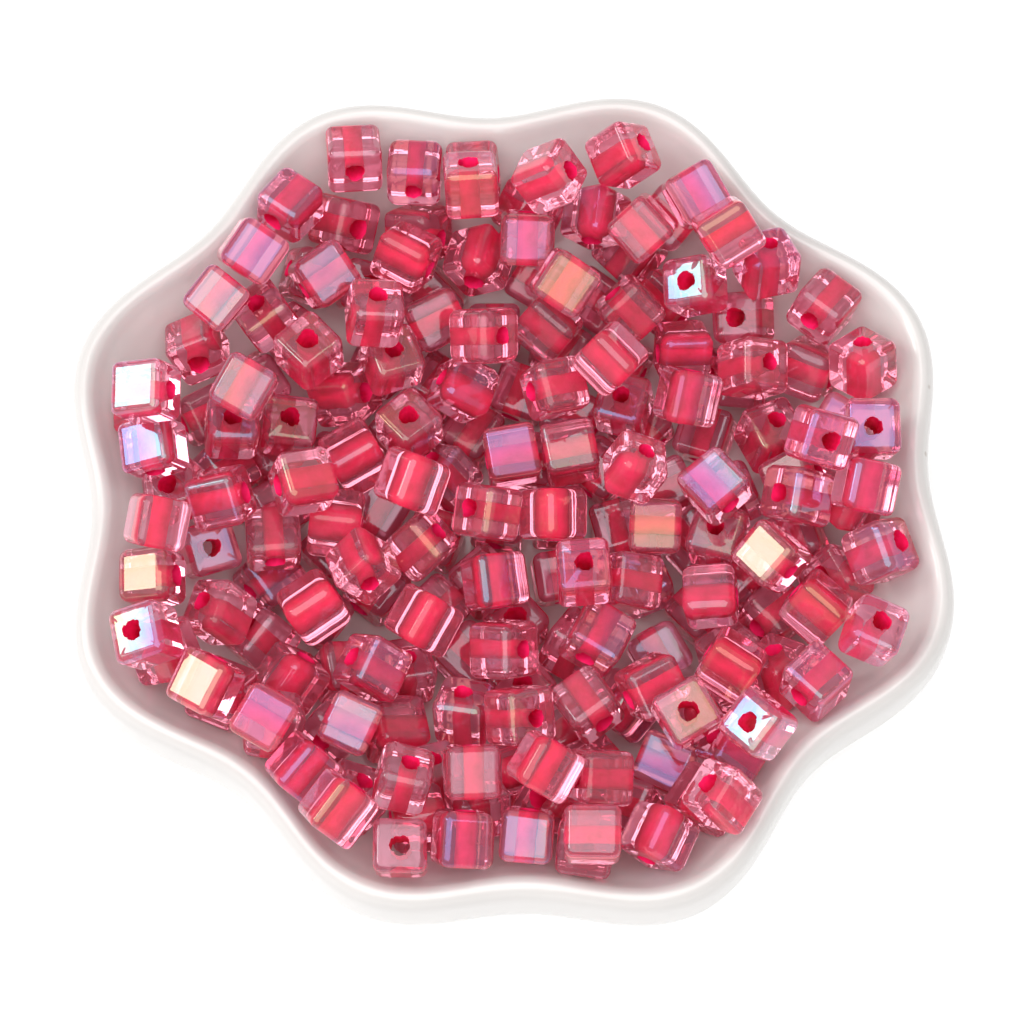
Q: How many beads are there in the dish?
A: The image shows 199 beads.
